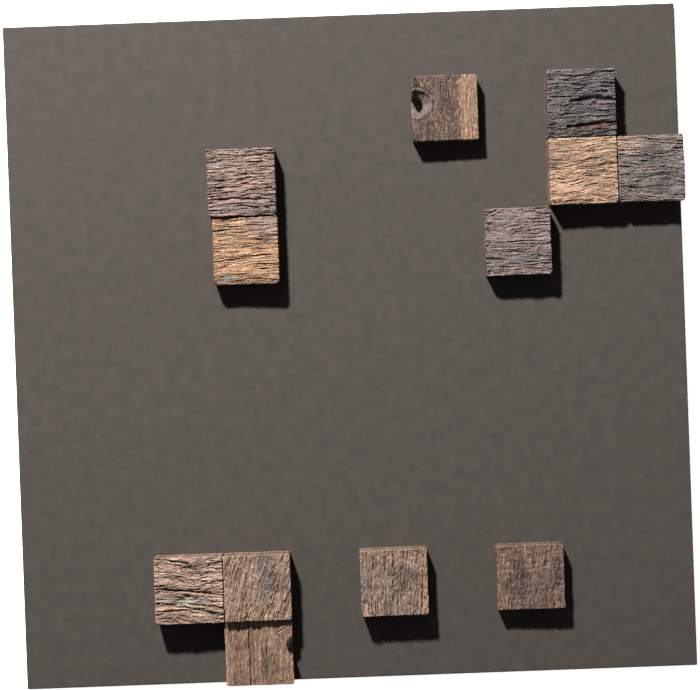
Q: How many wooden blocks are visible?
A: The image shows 12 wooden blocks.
